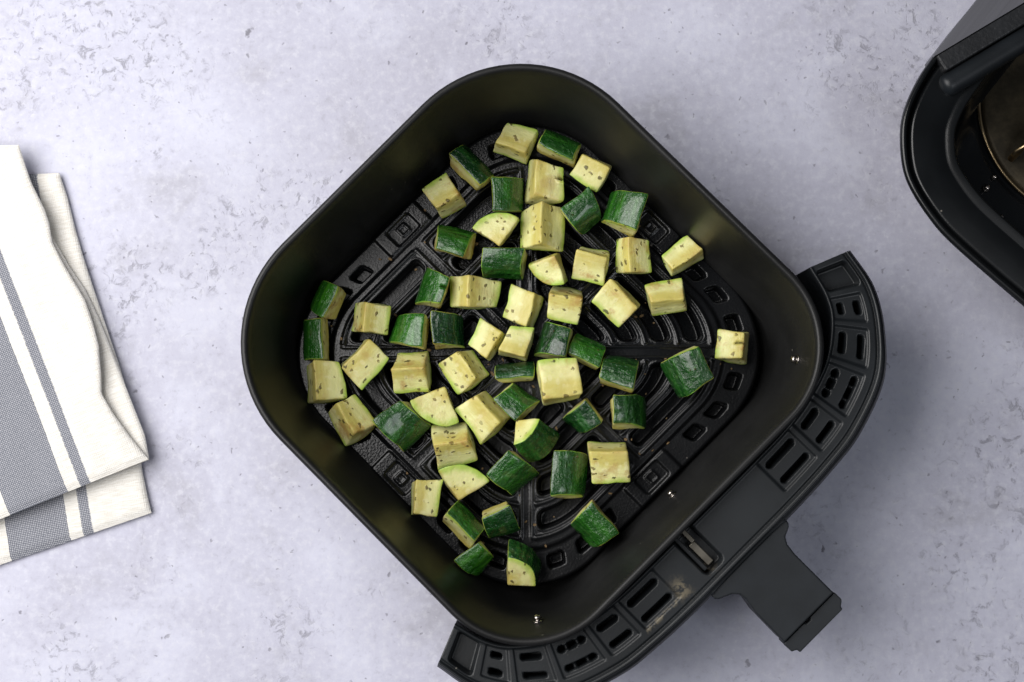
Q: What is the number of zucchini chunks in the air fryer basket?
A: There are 60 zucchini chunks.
